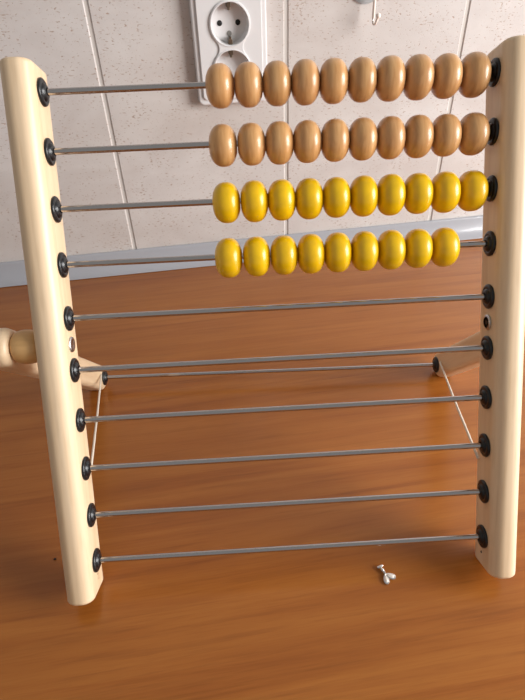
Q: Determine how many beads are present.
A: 39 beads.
